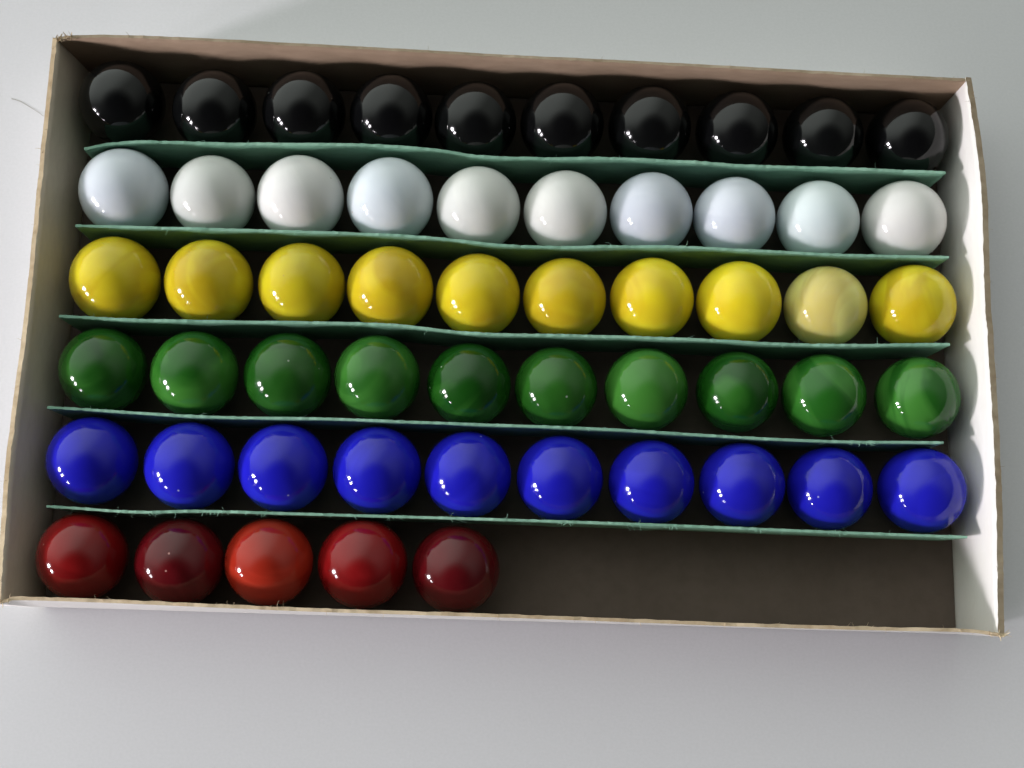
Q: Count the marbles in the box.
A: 55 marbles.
